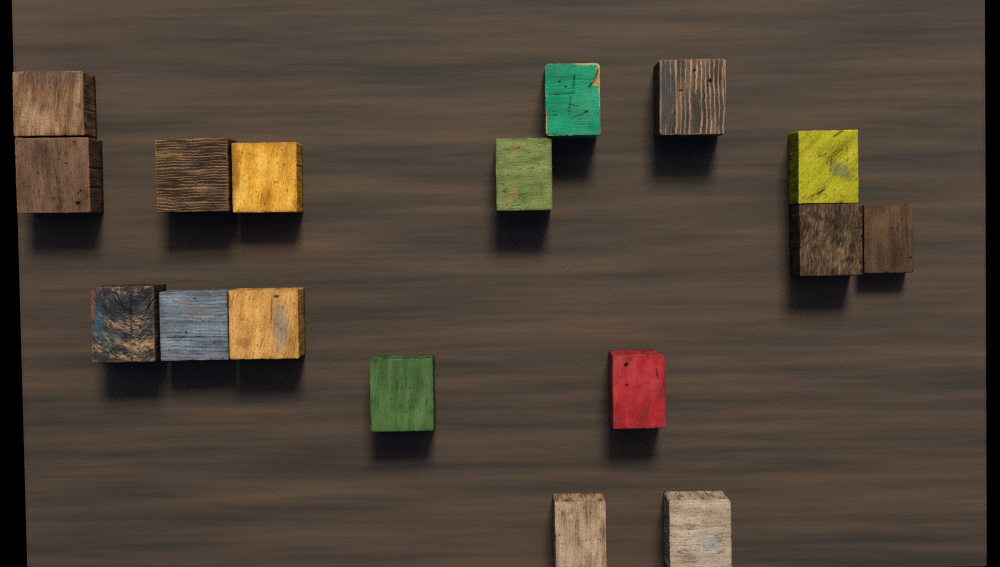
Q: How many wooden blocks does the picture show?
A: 17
